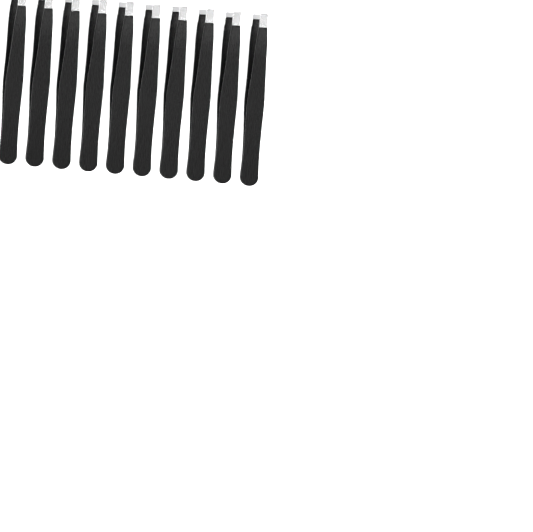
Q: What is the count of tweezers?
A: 10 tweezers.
